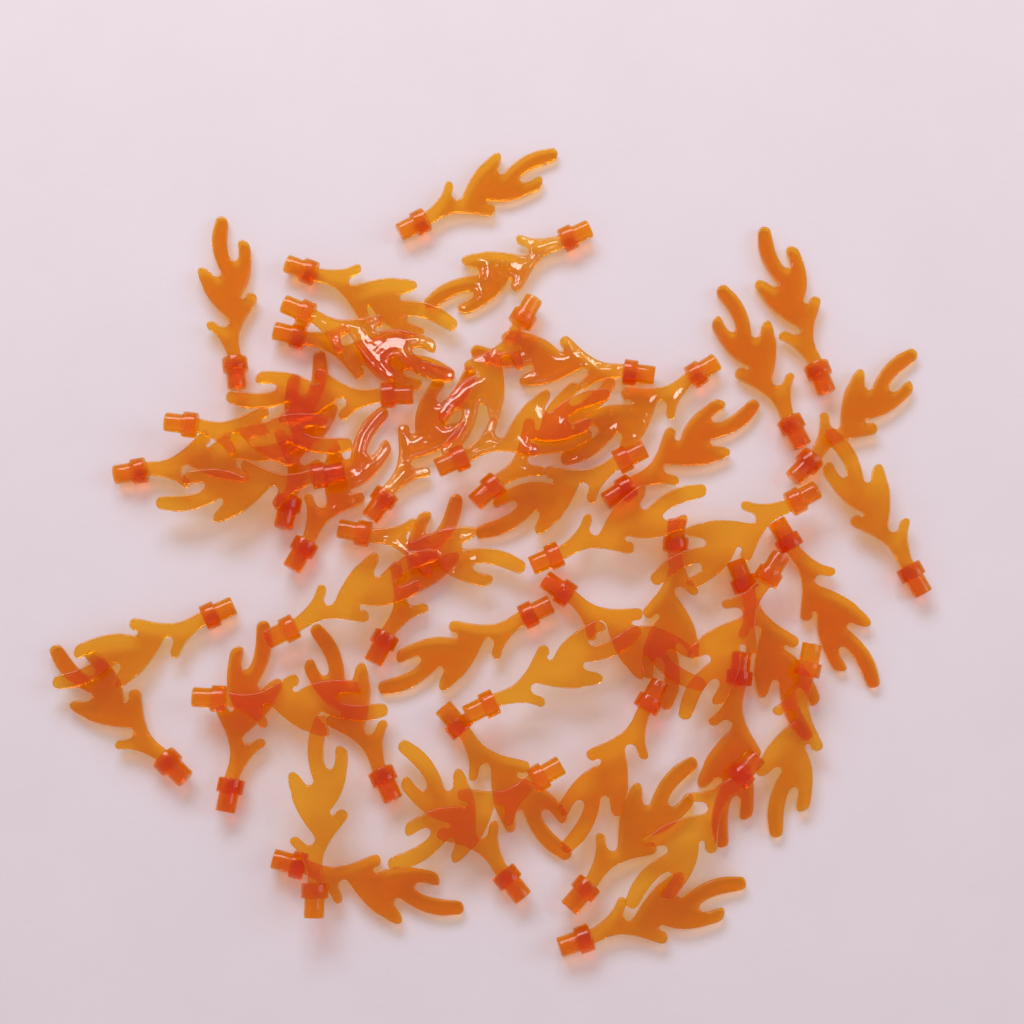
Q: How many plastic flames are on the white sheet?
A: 52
